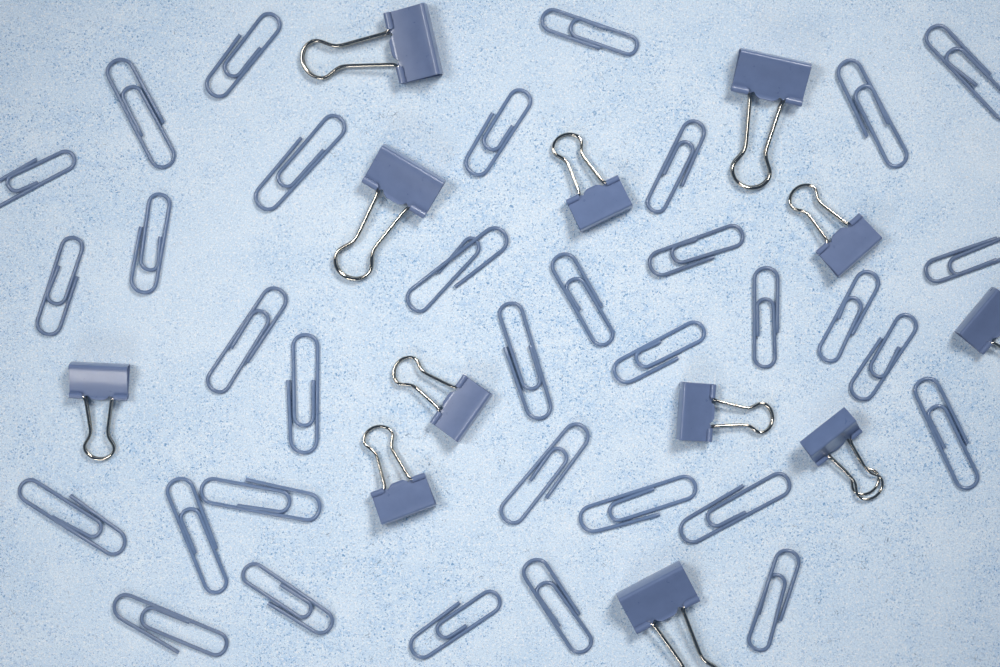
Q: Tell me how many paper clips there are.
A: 34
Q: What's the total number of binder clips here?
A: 12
